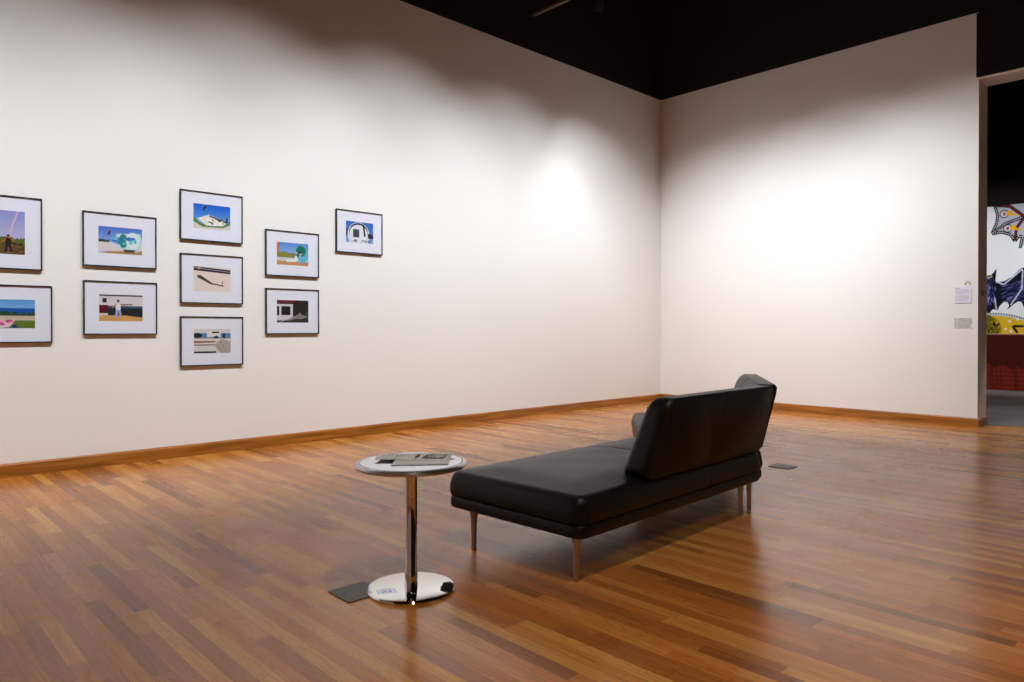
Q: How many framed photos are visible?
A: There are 10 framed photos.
